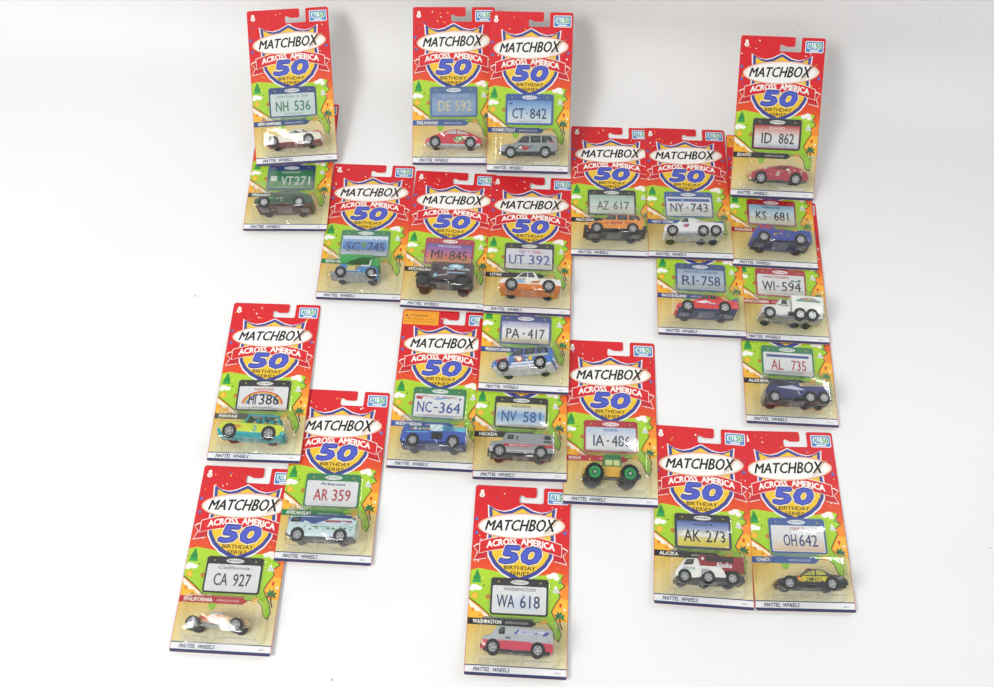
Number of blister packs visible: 24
